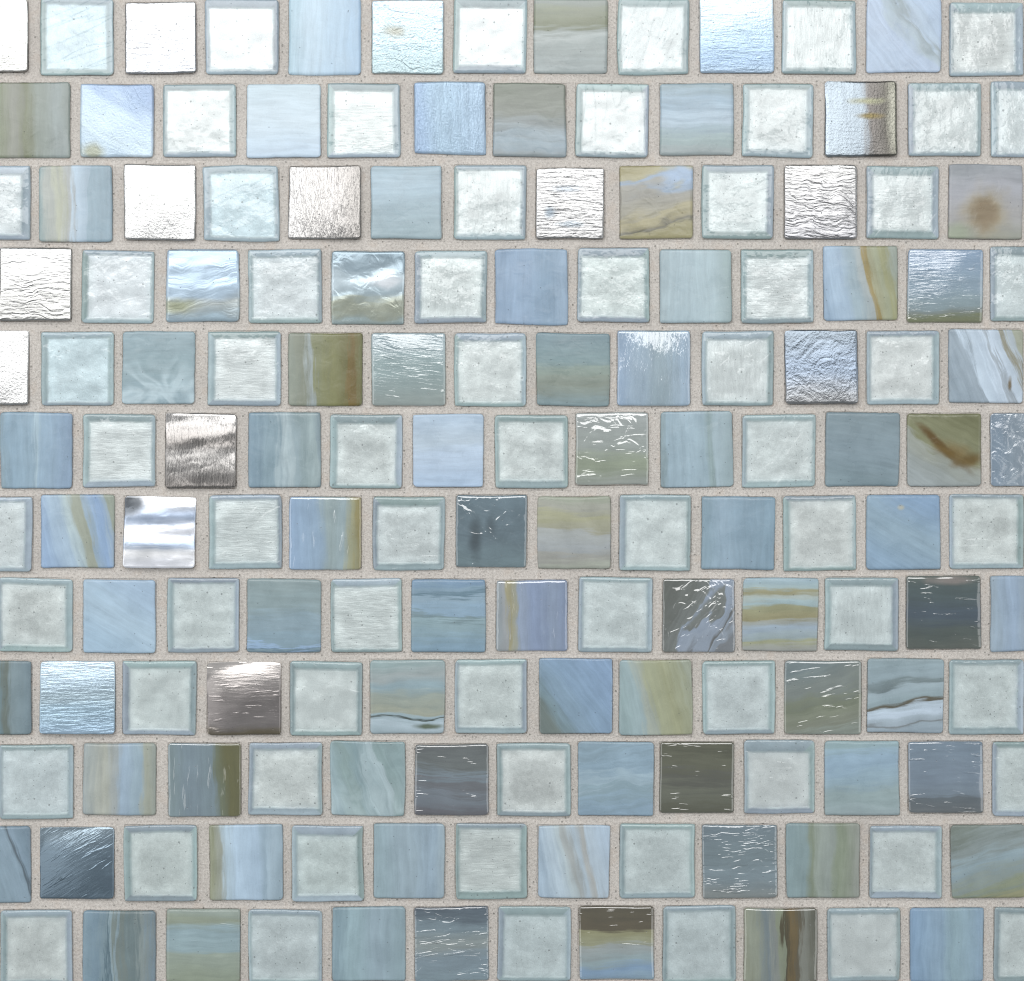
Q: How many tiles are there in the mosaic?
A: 156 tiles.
